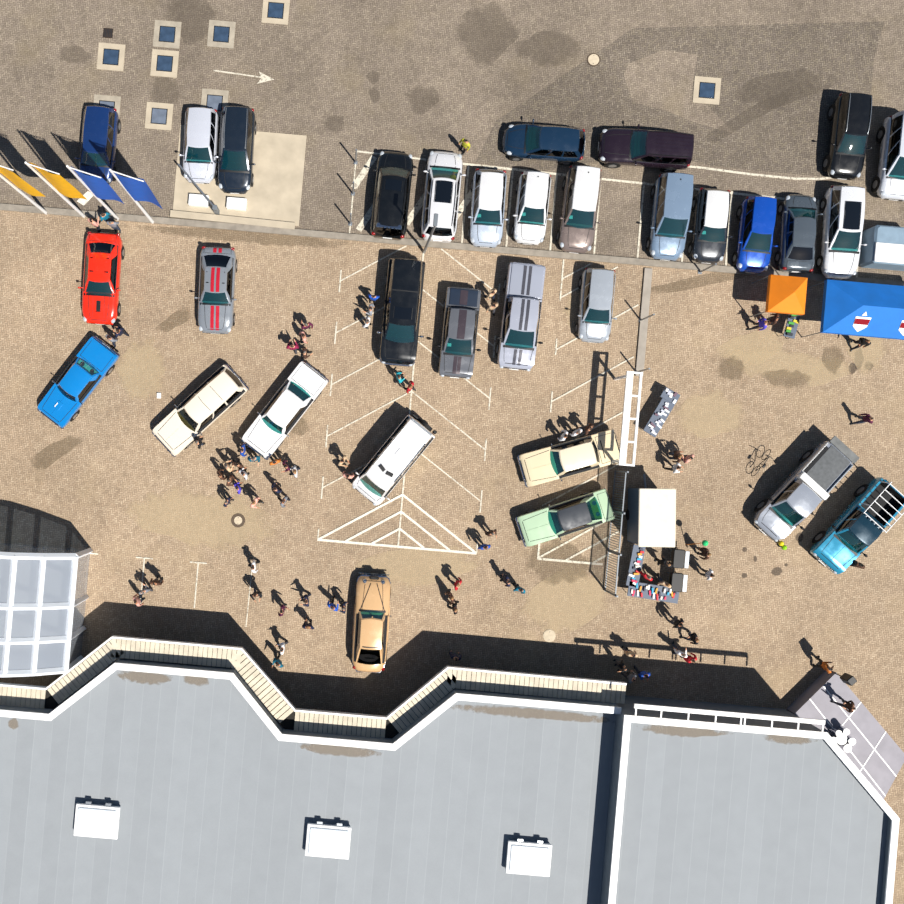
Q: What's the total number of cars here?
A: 32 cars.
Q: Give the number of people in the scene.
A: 81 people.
